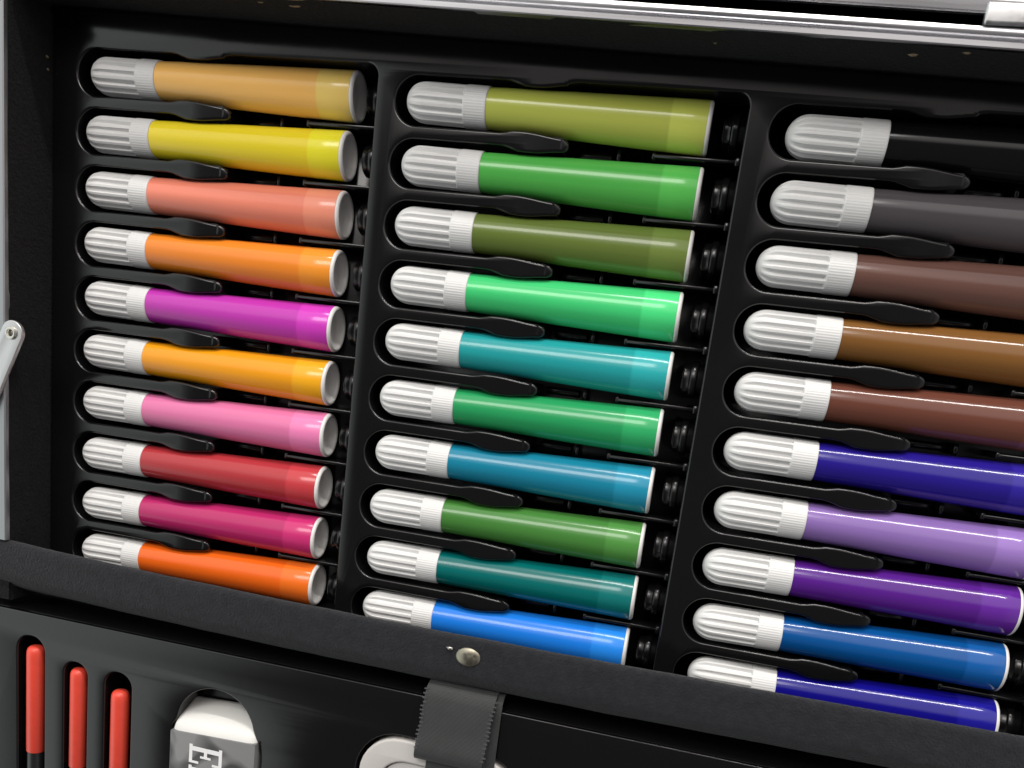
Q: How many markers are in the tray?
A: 30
